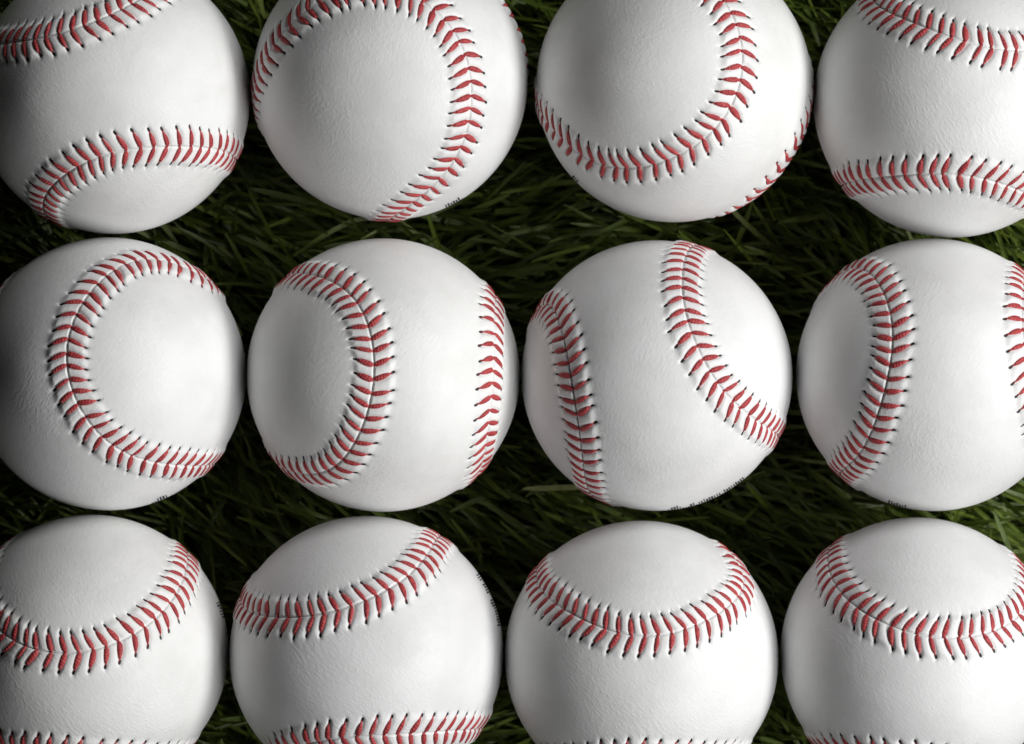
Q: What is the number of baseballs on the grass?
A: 12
